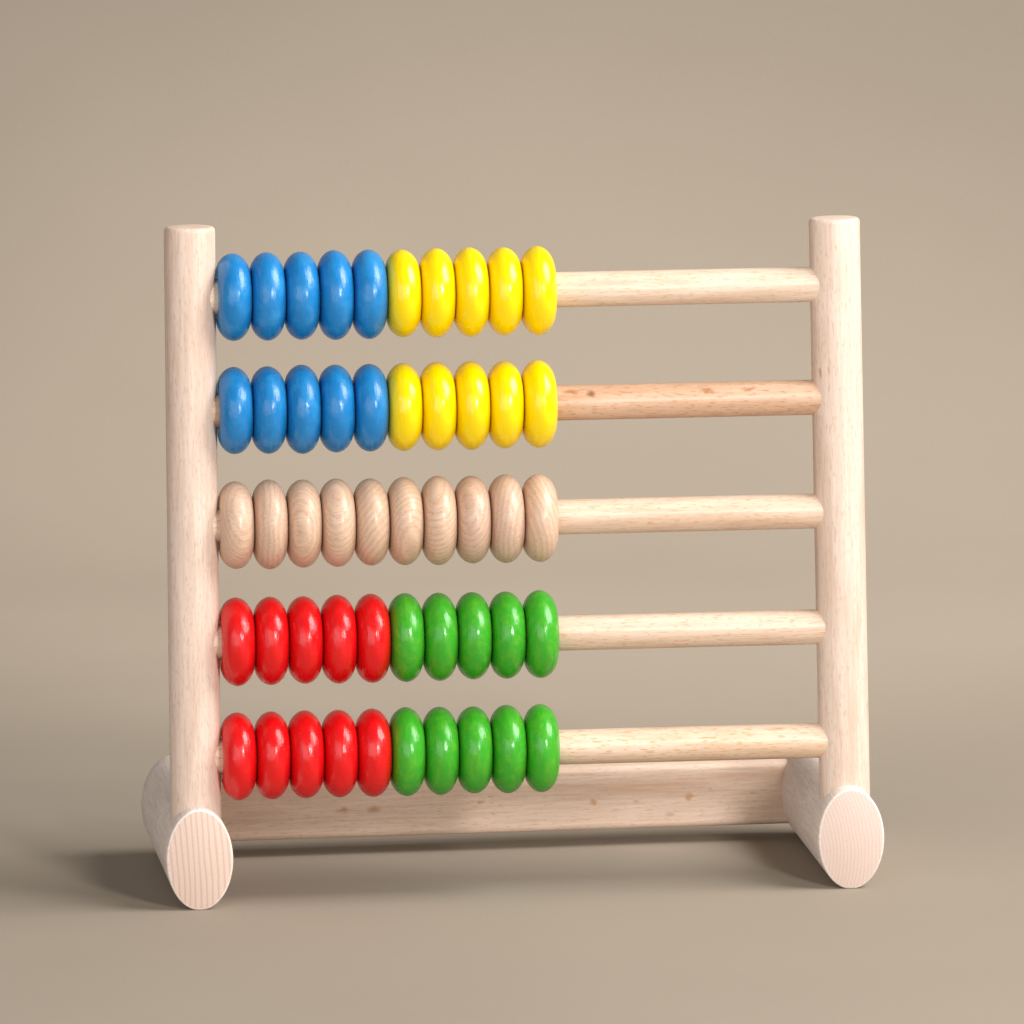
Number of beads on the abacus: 50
